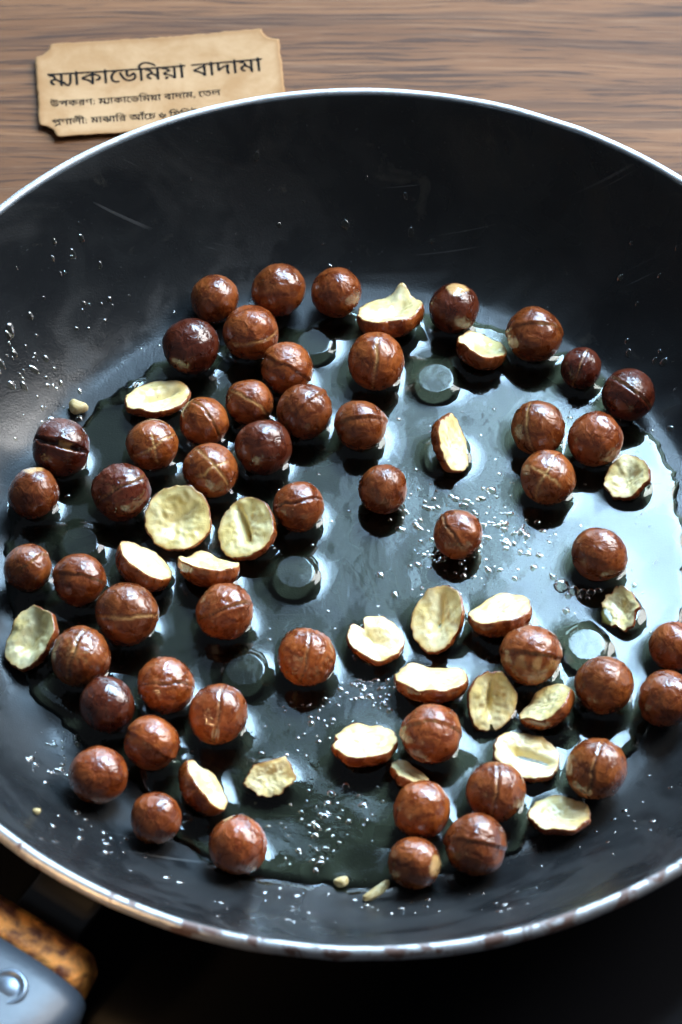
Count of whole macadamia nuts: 51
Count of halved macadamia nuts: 23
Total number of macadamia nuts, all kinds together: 74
